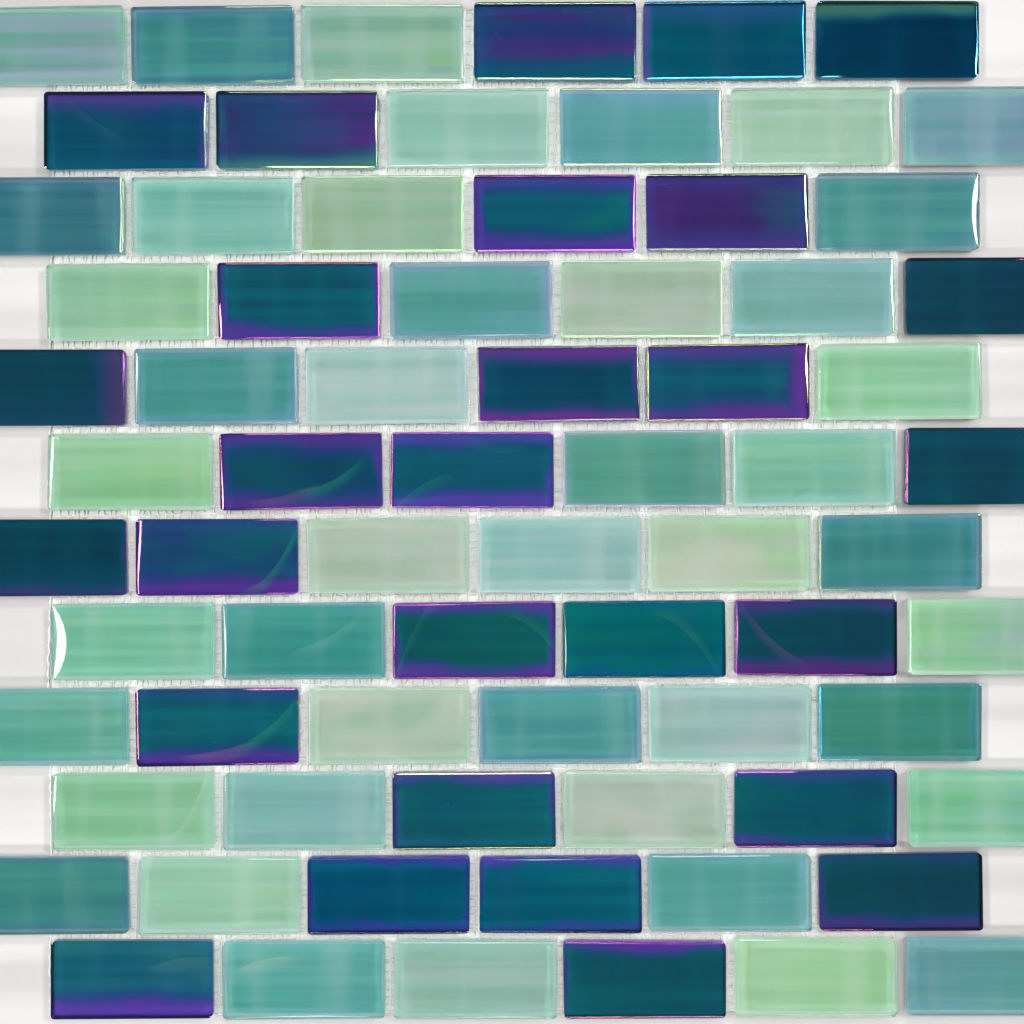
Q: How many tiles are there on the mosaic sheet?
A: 72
